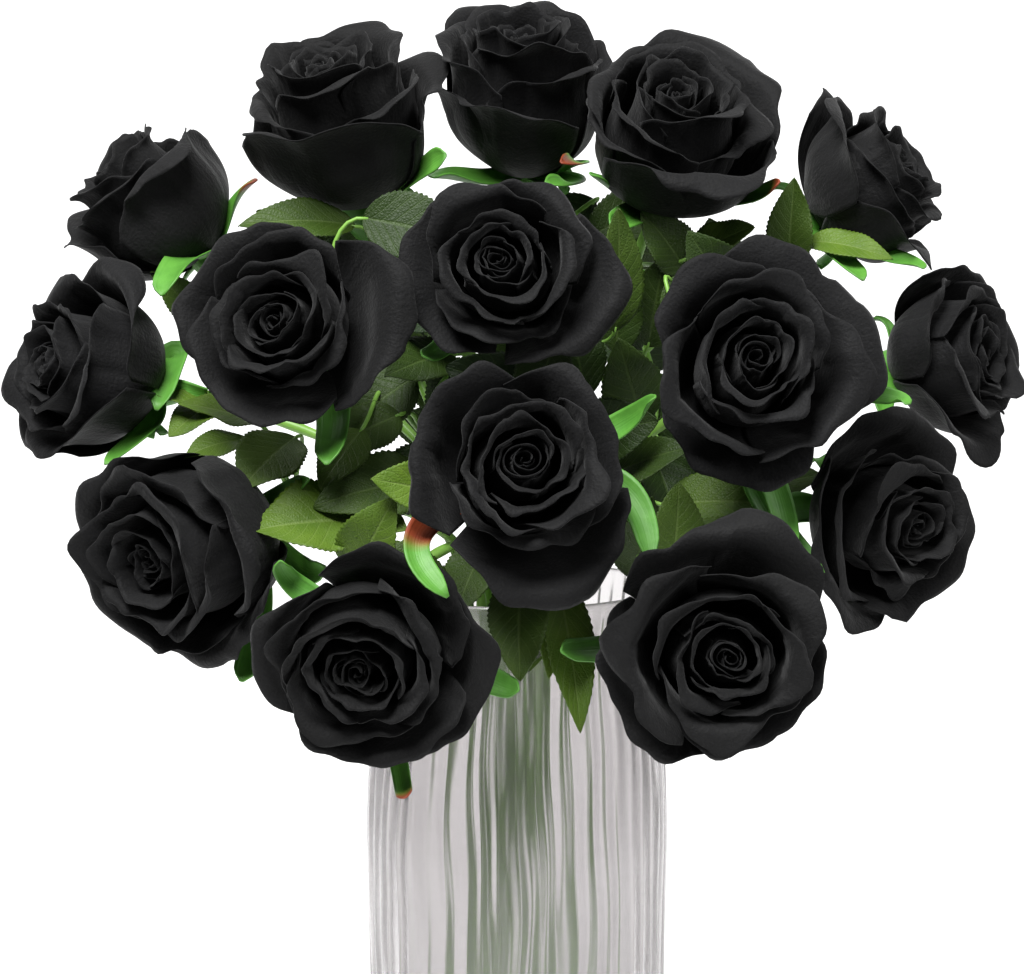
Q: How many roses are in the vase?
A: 15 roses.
